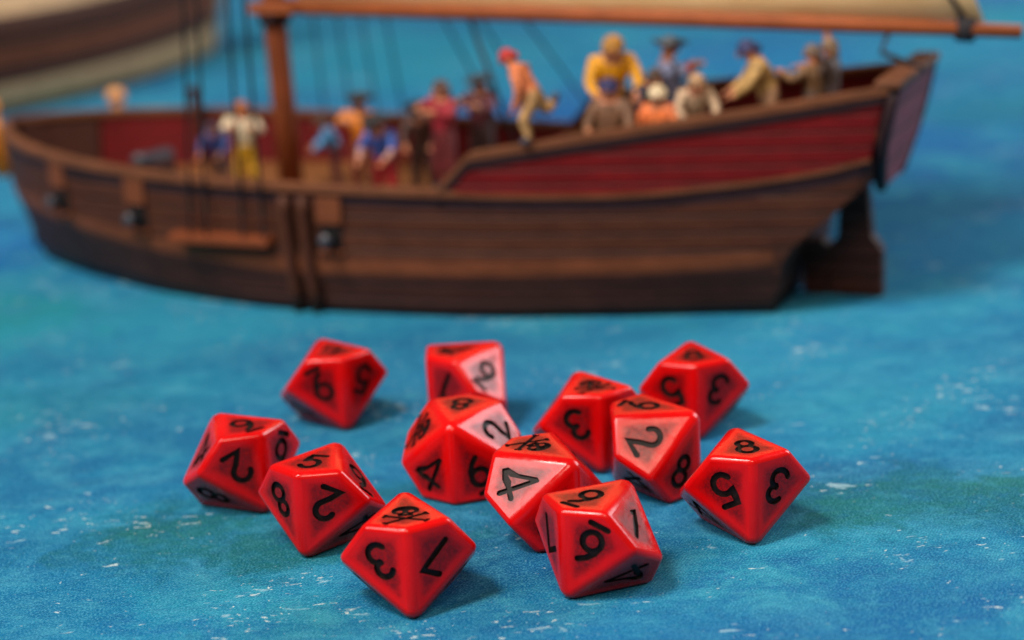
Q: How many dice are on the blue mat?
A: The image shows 12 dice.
